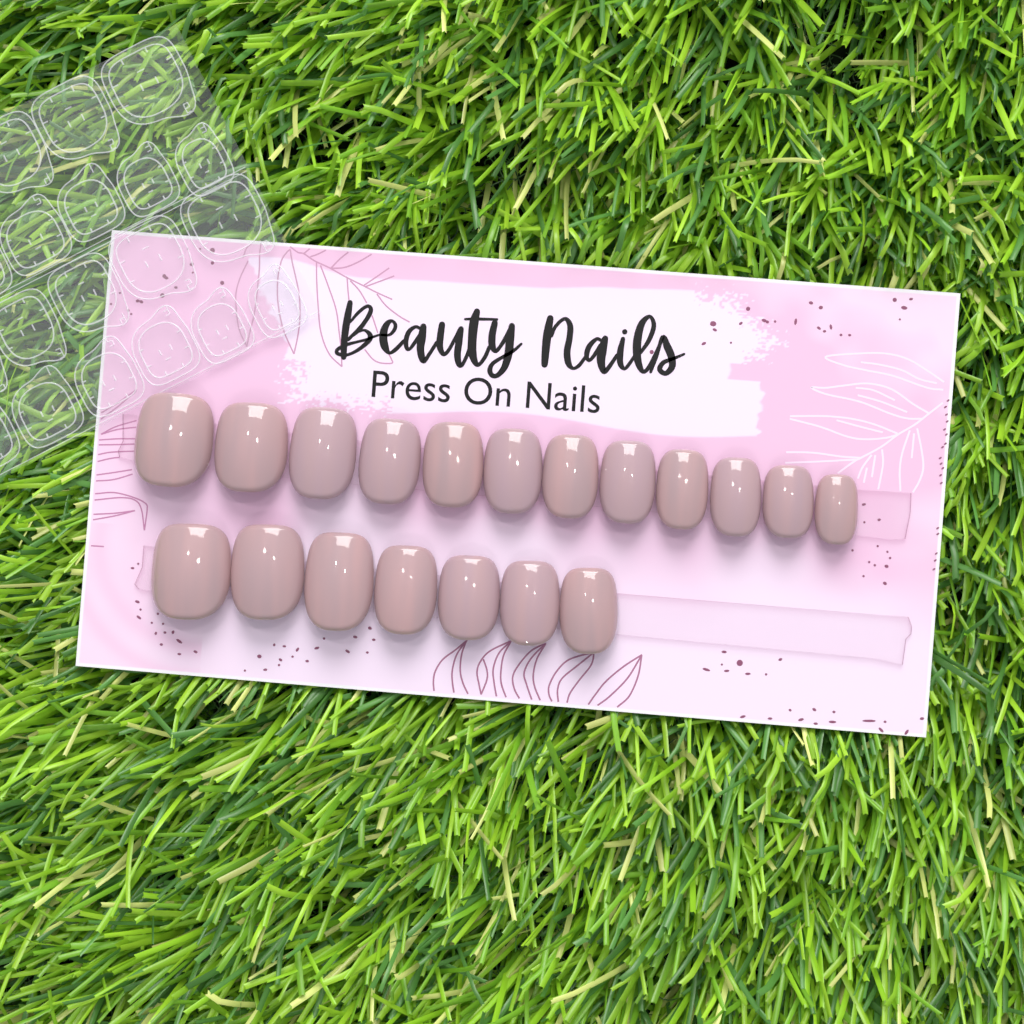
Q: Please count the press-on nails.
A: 19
